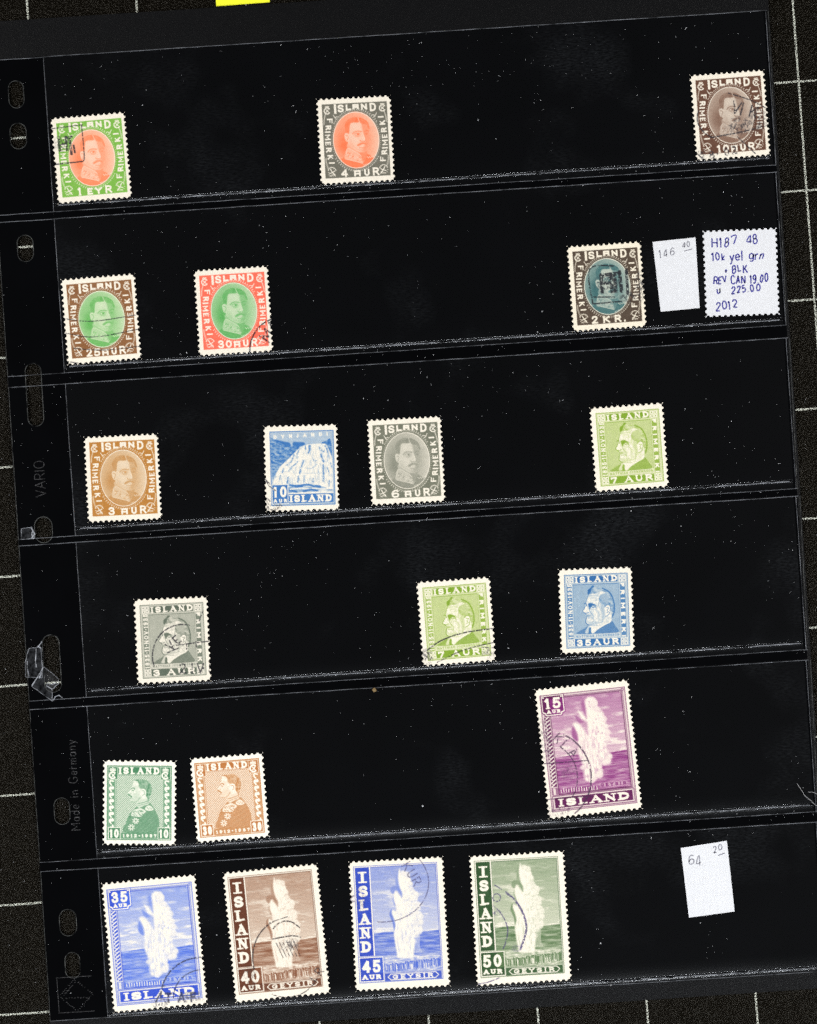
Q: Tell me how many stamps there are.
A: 20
